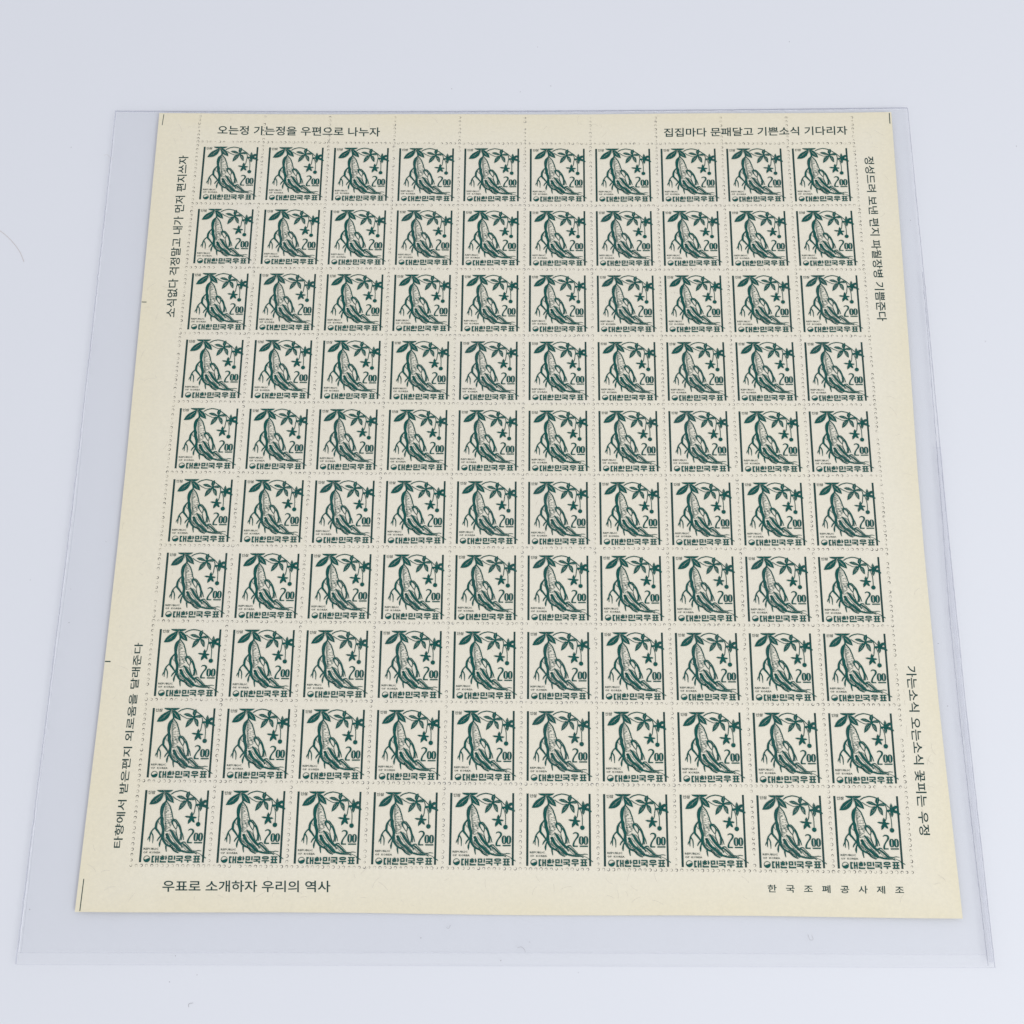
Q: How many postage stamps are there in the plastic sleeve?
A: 100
